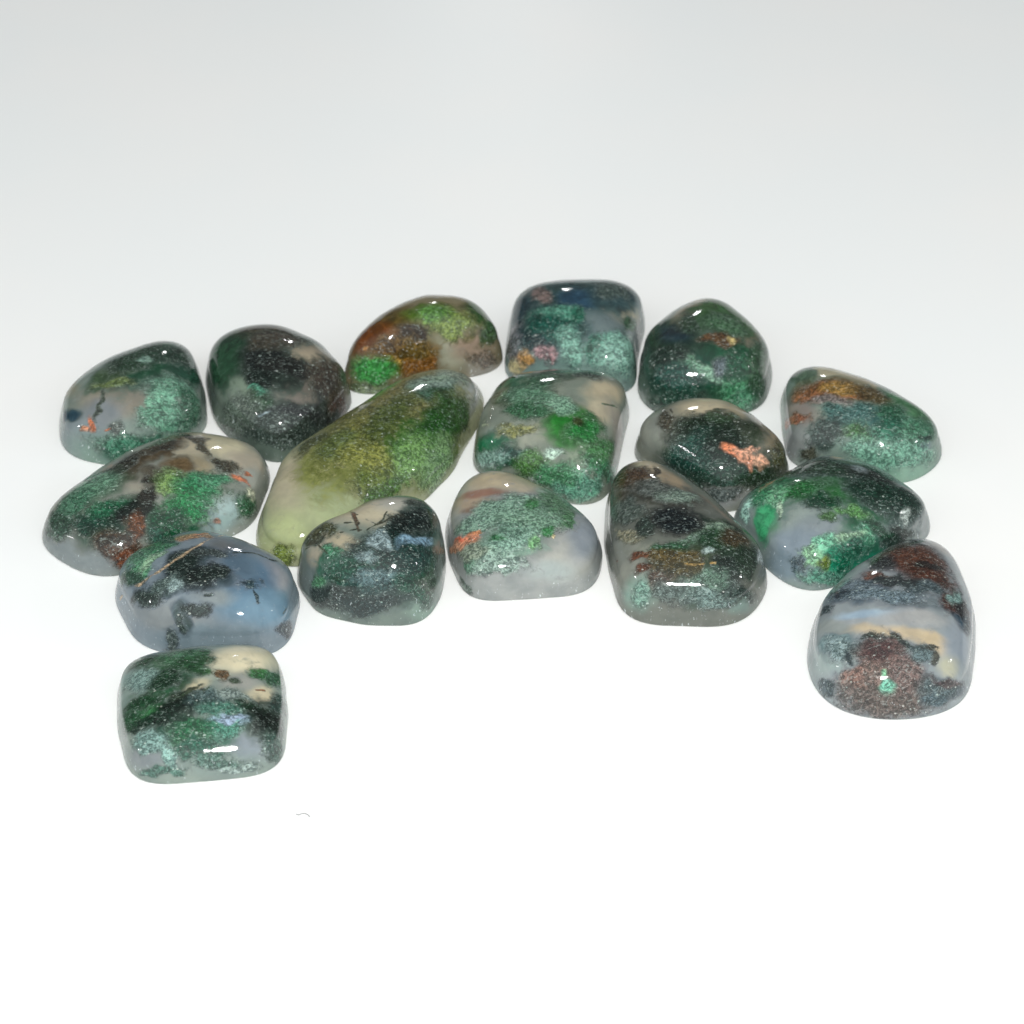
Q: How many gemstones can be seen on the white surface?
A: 17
